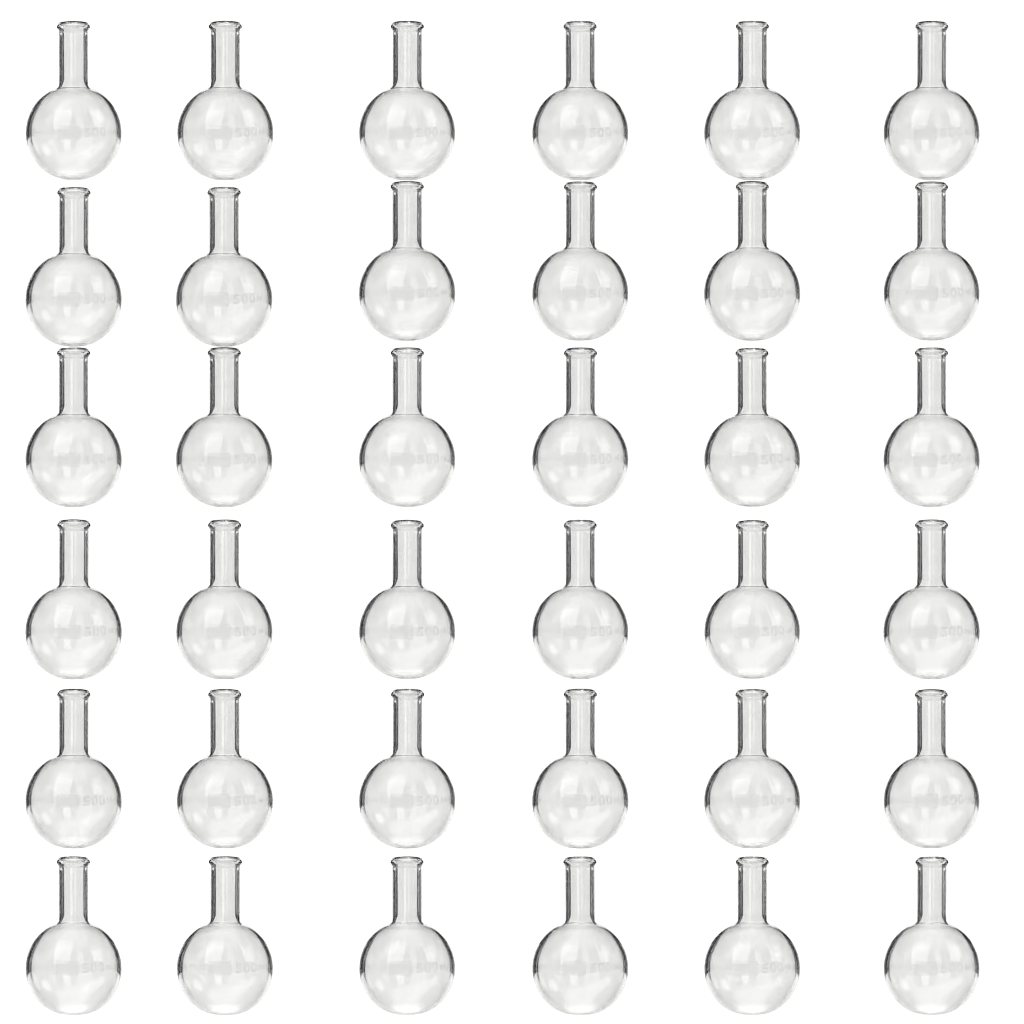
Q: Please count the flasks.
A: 36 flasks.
